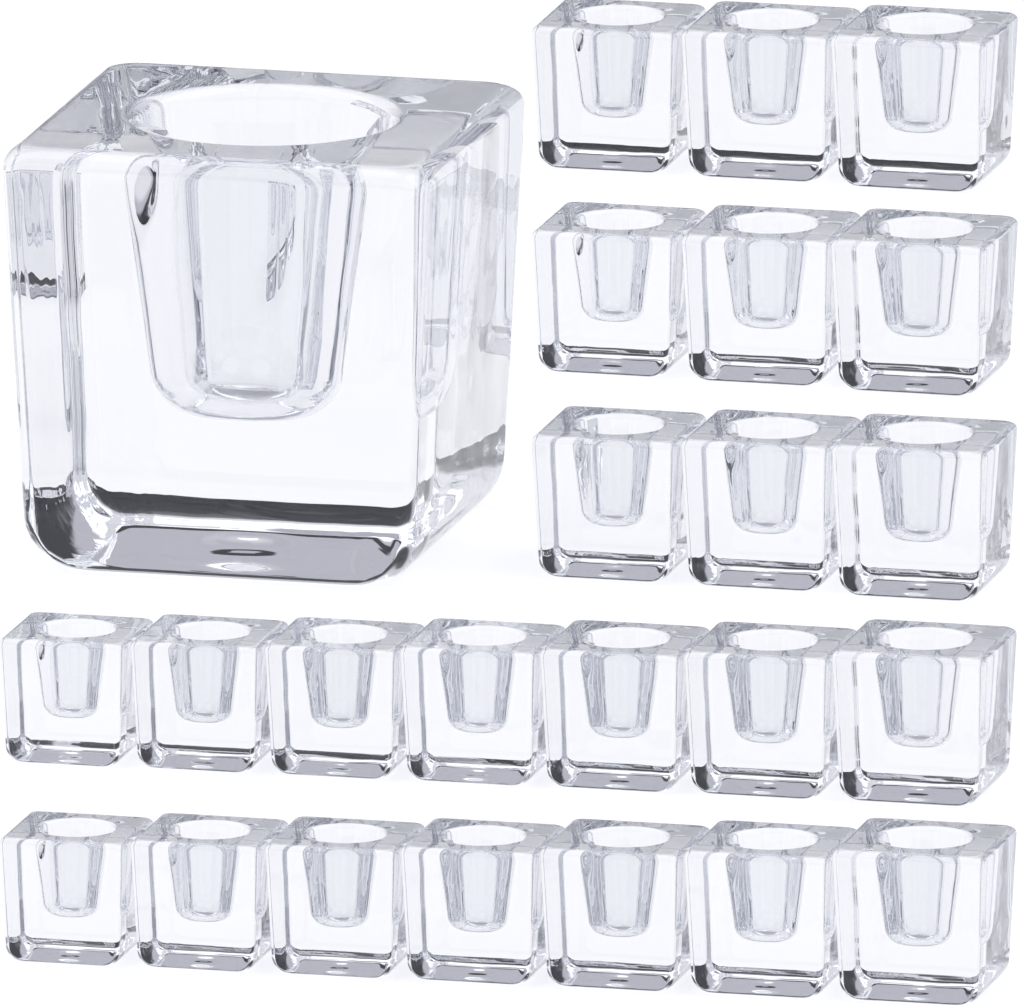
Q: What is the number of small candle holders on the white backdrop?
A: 23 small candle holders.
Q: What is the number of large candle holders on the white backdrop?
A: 1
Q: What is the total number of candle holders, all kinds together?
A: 24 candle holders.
